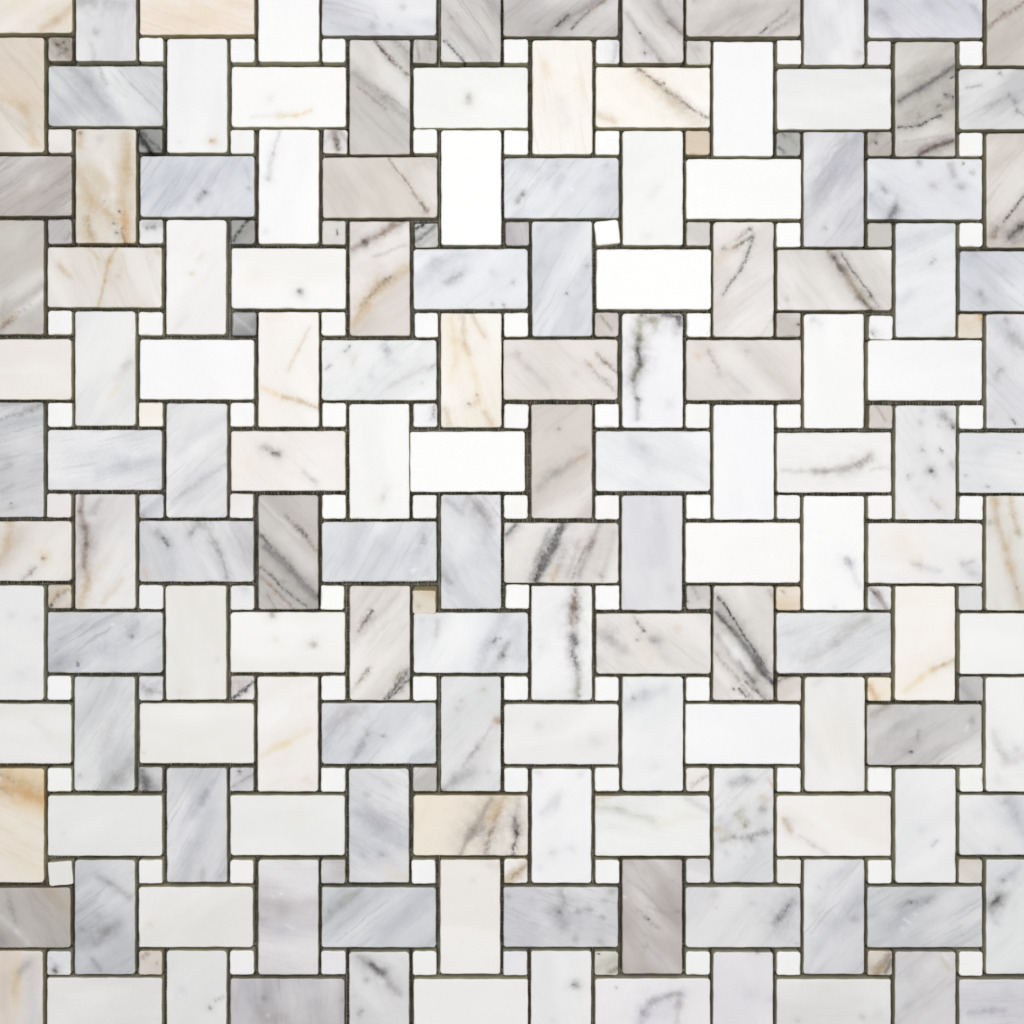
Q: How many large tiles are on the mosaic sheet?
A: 144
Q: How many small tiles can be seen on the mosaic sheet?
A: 121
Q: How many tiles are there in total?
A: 265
